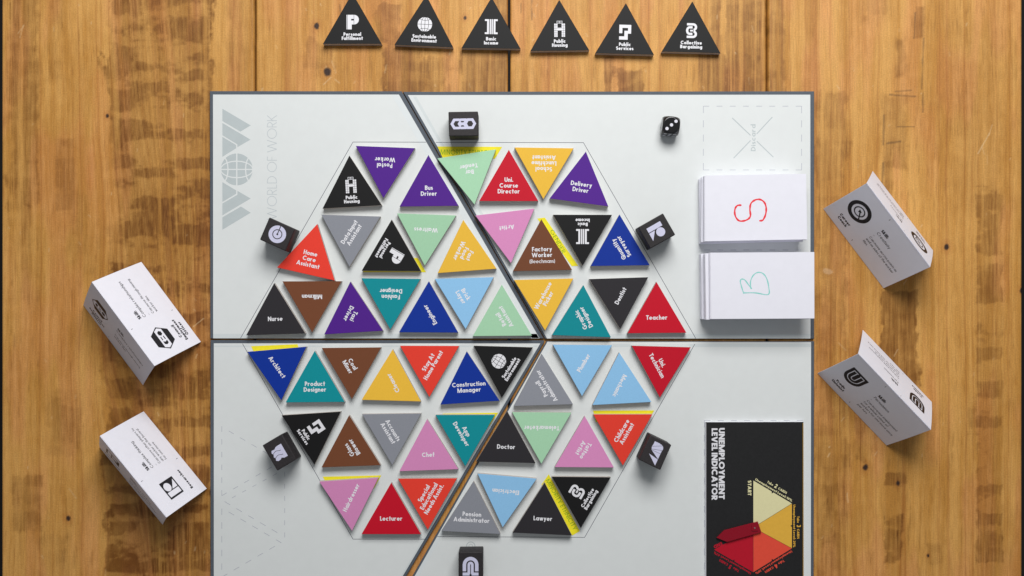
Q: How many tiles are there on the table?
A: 60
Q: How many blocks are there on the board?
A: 6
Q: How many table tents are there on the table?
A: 4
